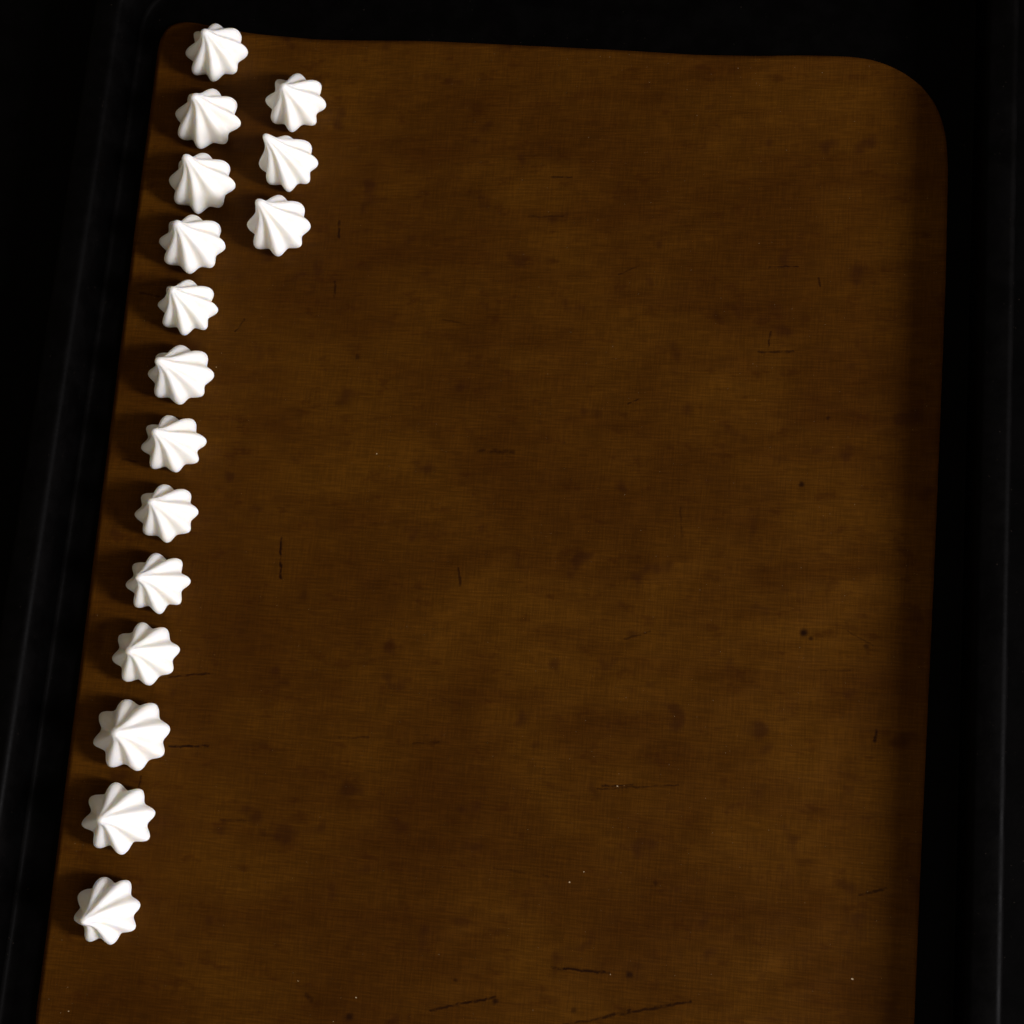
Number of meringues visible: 16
